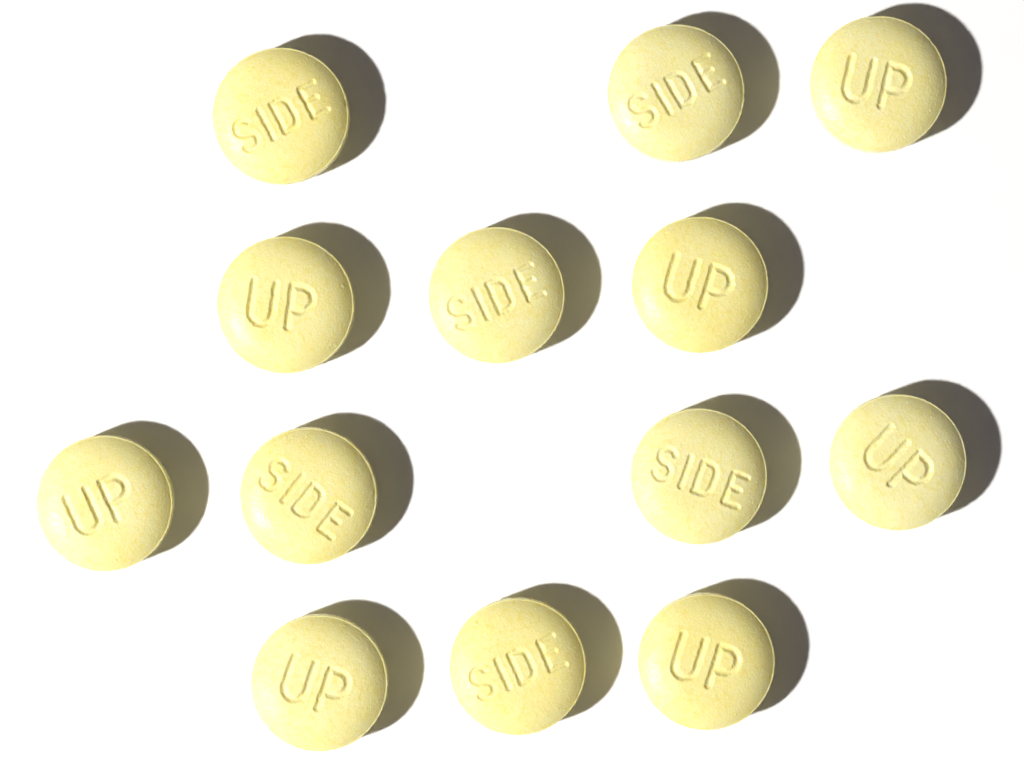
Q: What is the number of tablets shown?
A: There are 13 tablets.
